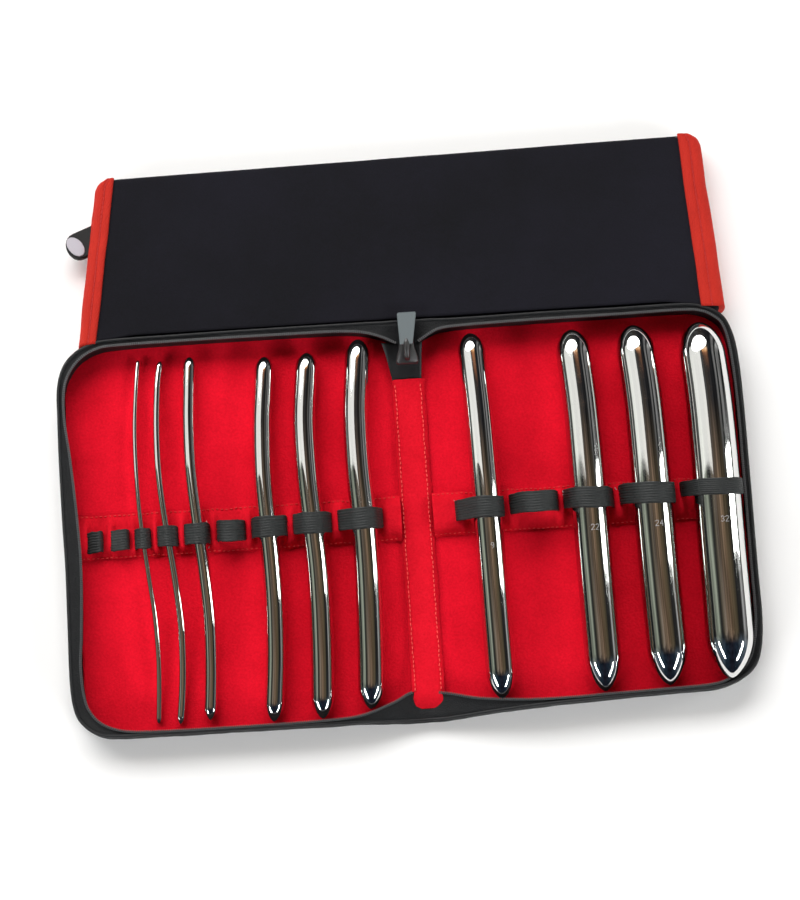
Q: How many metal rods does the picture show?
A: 10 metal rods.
